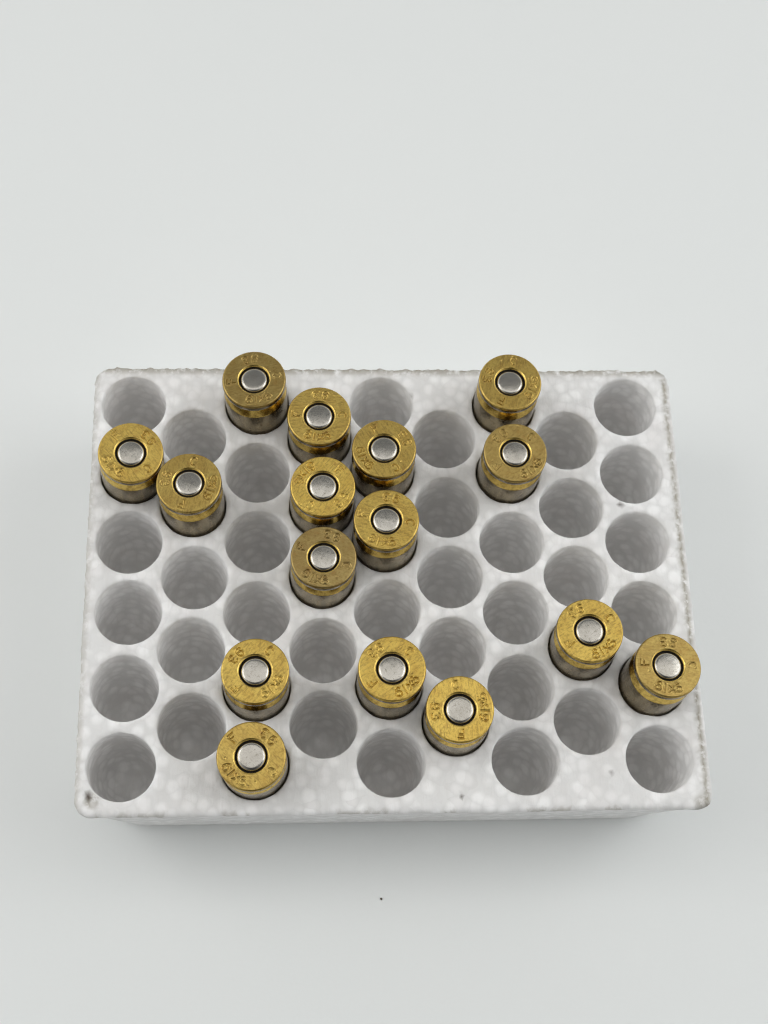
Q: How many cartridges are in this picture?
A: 16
